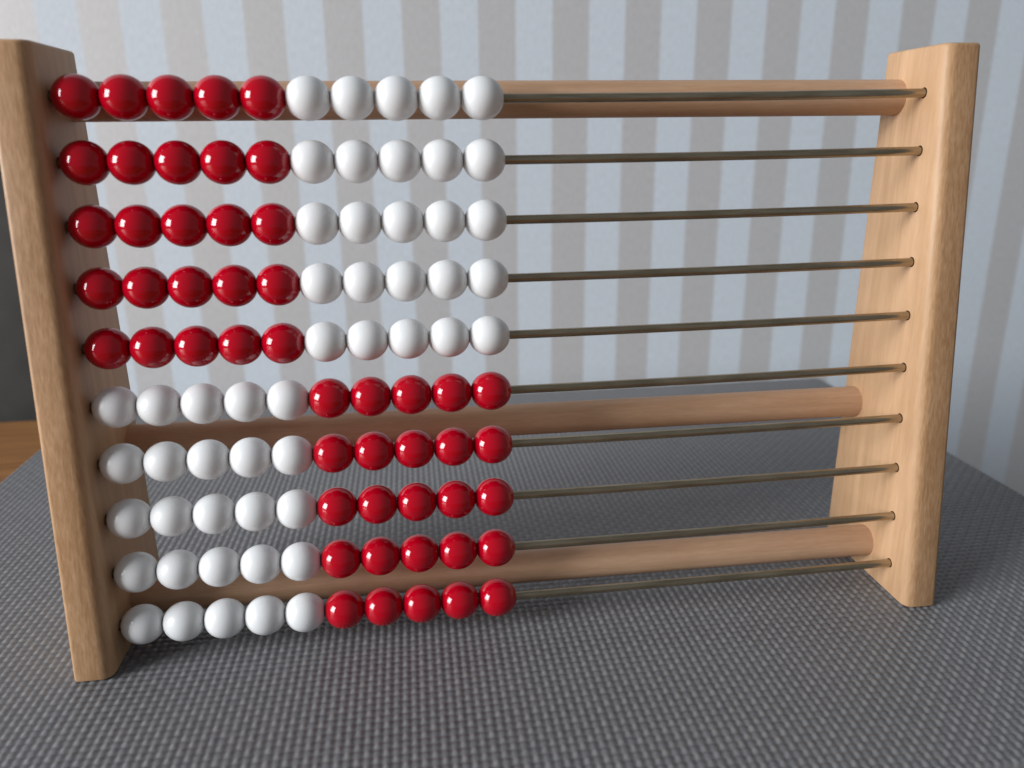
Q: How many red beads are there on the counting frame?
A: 50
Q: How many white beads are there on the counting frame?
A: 50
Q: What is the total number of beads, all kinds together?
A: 100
